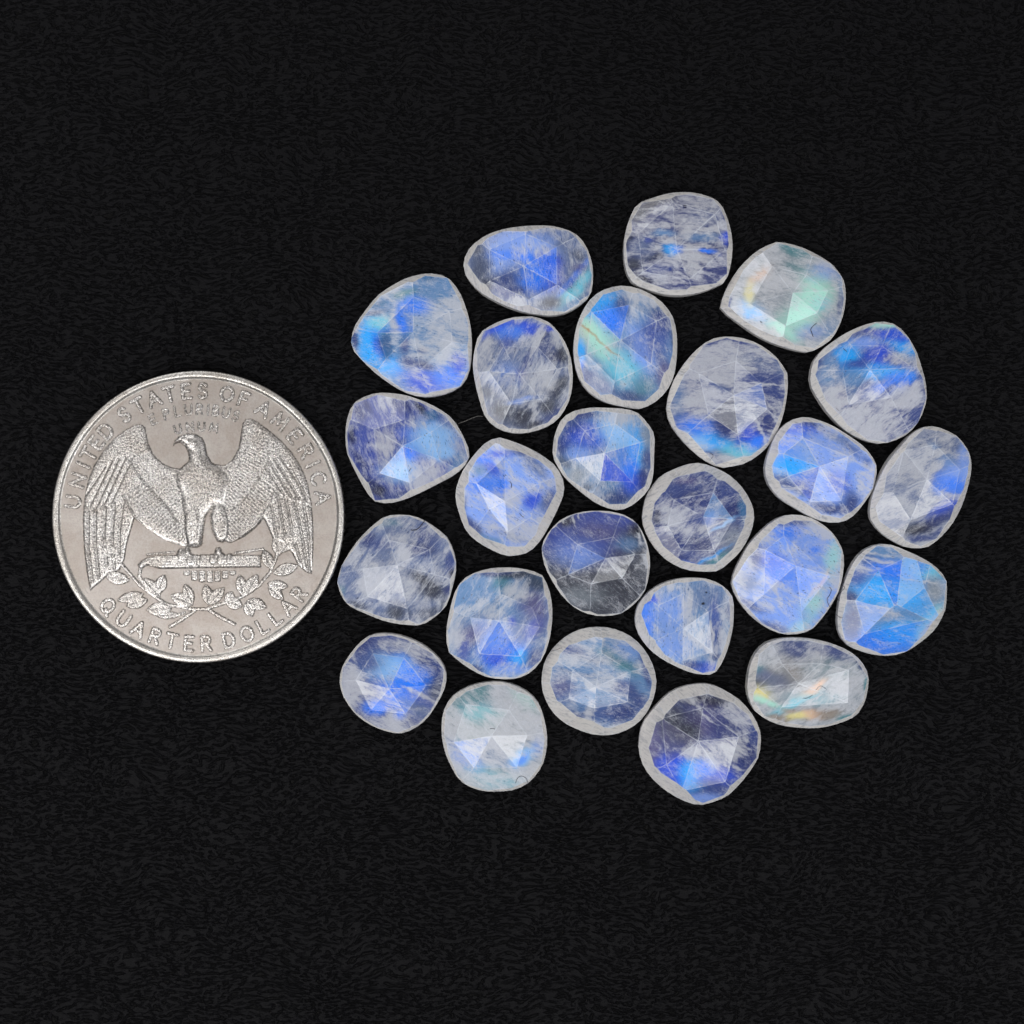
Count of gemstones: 25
